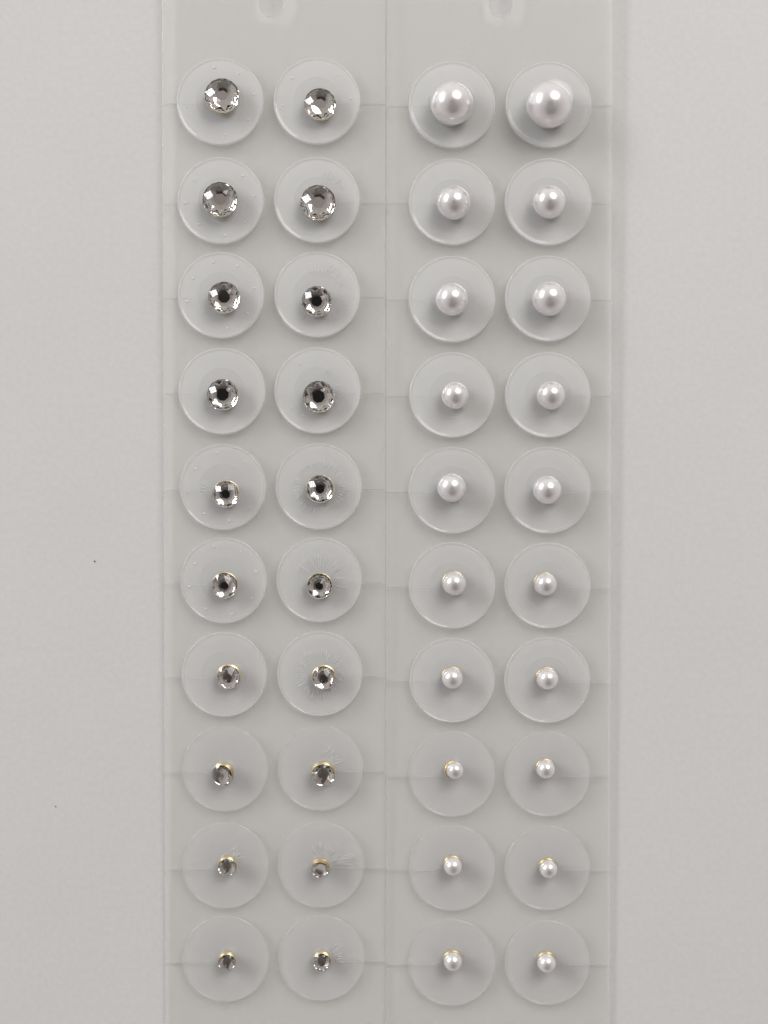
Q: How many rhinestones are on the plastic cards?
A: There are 20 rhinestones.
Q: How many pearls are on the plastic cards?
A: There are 20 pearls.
